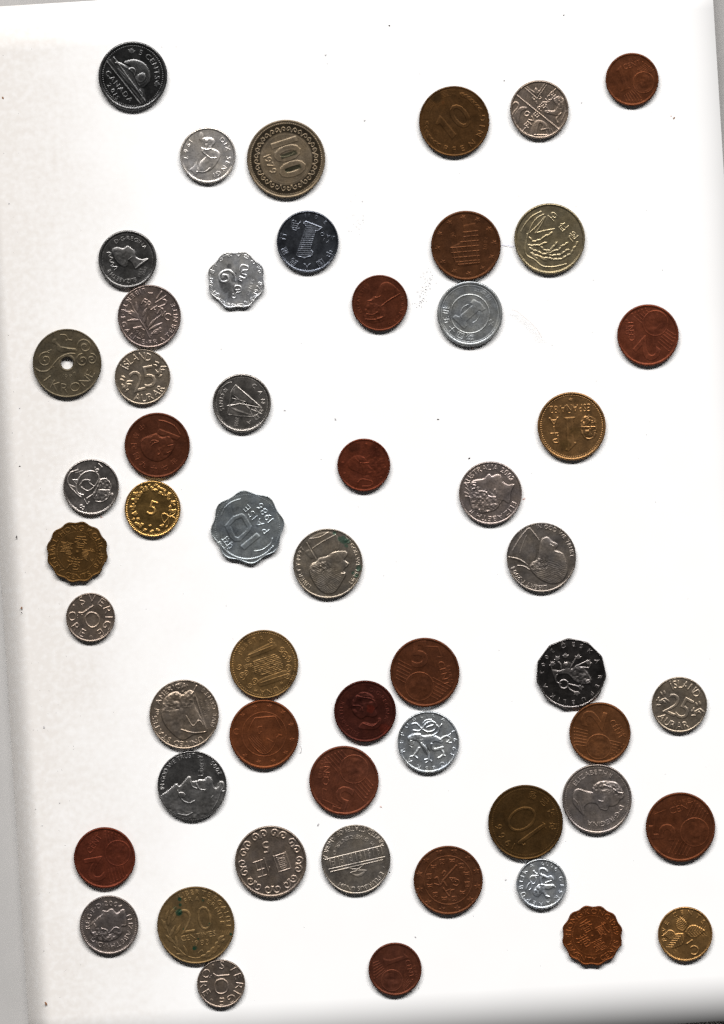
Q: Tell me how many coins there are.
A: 54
